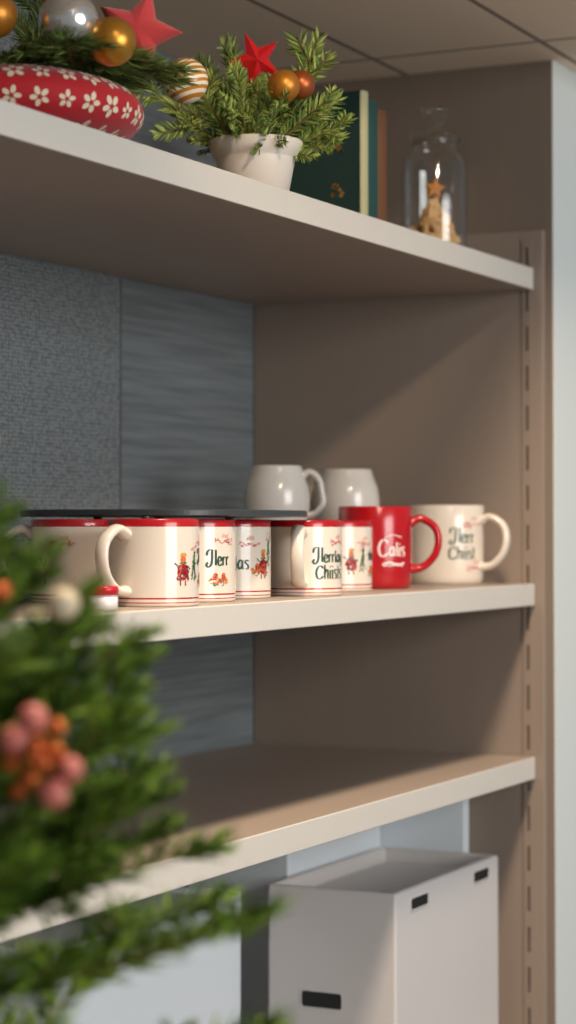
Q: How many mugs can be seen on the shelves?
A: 10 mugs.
